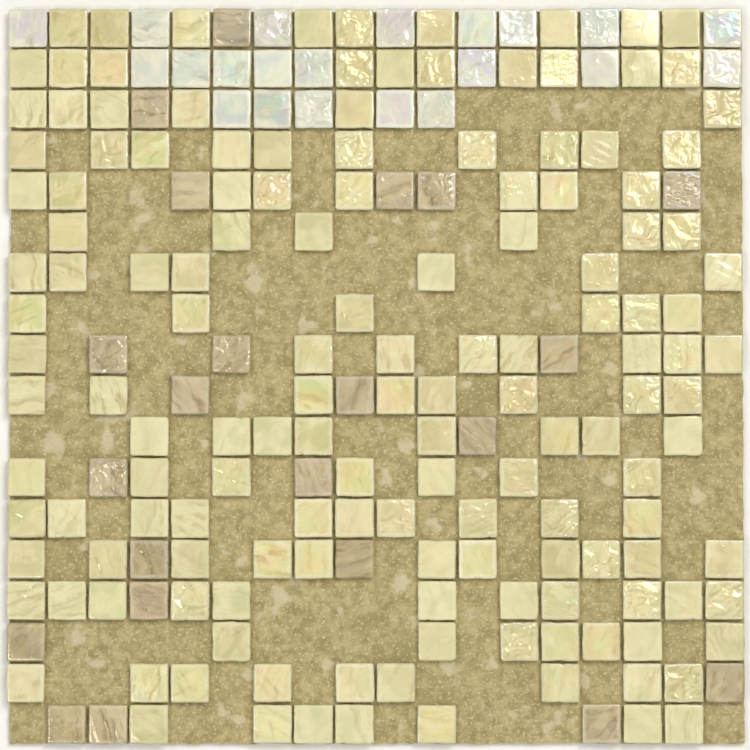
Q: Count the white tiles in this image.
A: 21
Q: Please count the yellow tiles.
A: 148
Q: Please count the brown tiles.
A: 22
